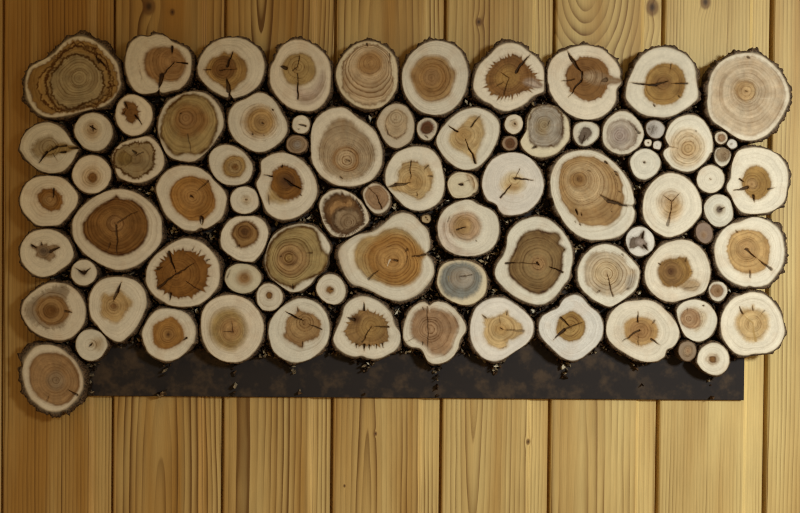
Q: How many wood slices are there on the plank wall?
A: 87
